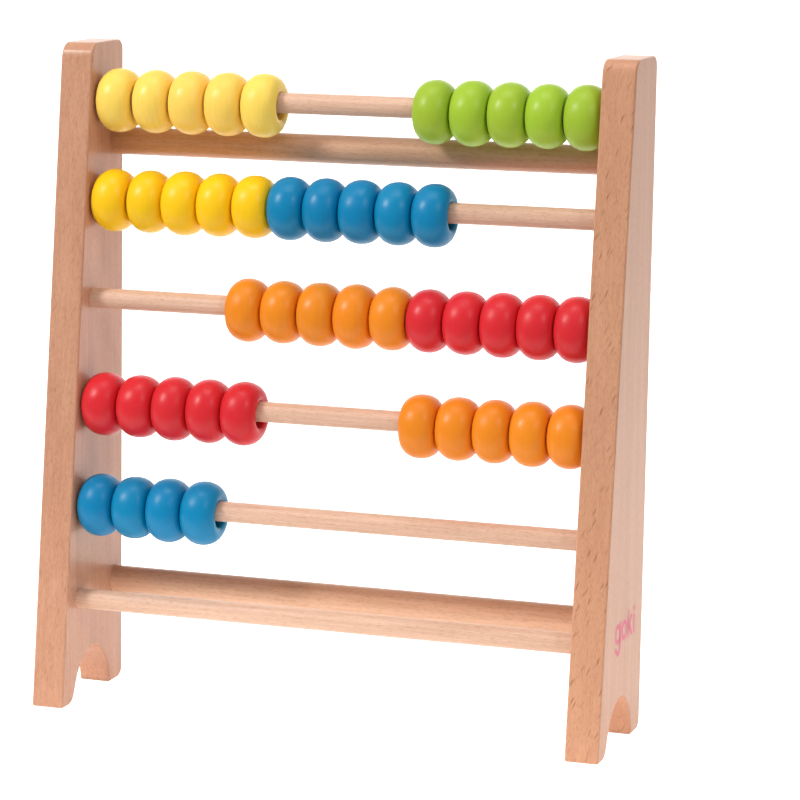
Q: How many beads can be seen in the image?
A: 44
